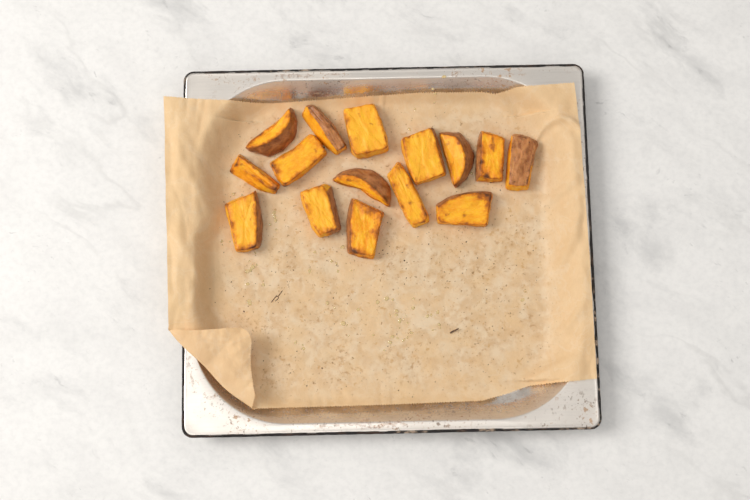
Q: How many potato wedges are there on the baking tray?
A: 15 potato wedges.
